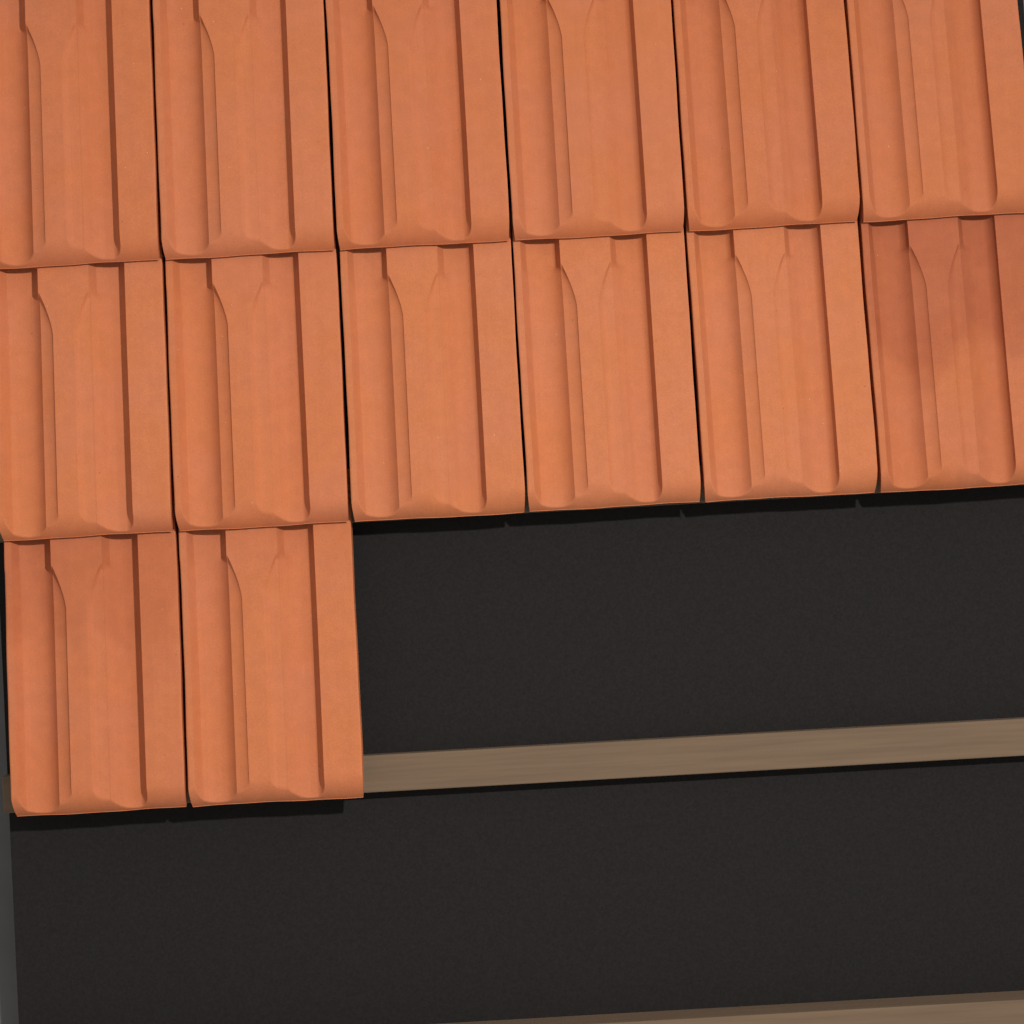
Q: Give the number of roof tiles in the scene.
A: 14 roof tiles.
